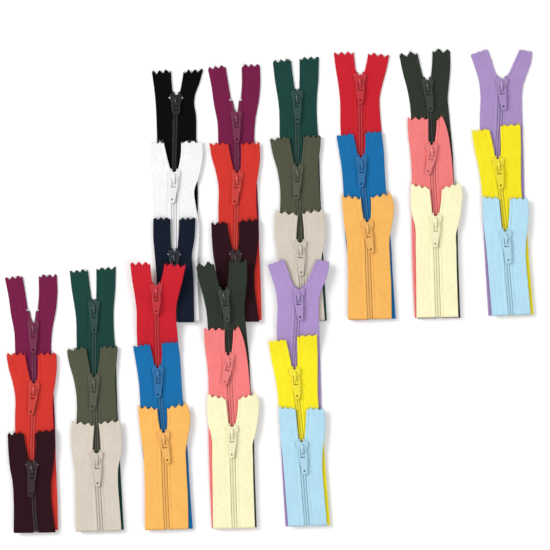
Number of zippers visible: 33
